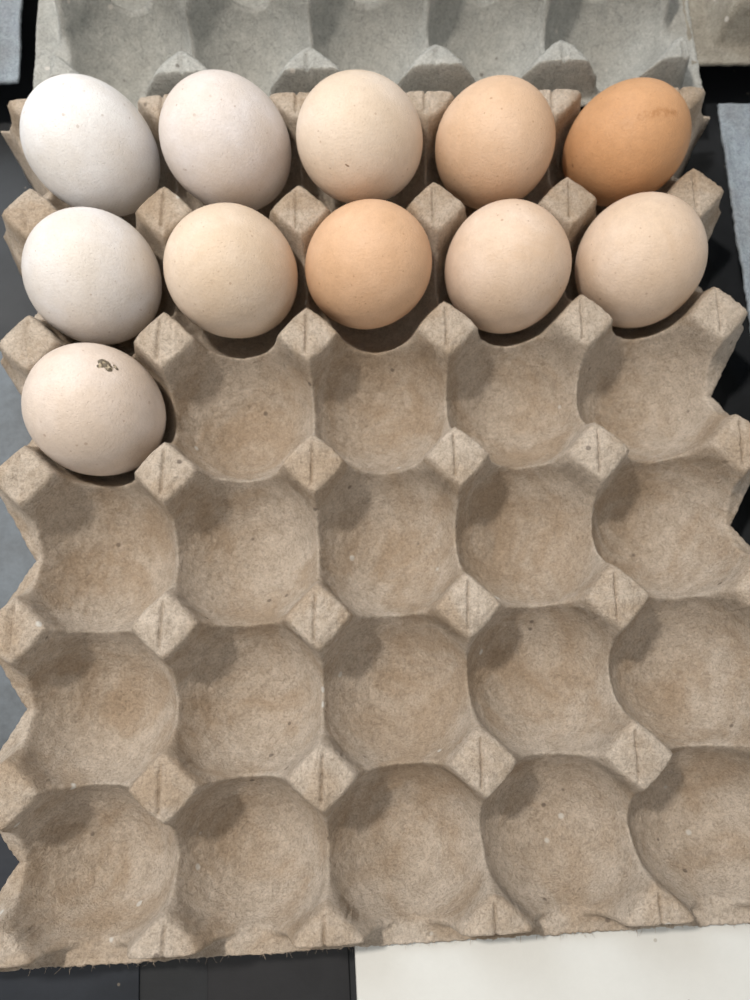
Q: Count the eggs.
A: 11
